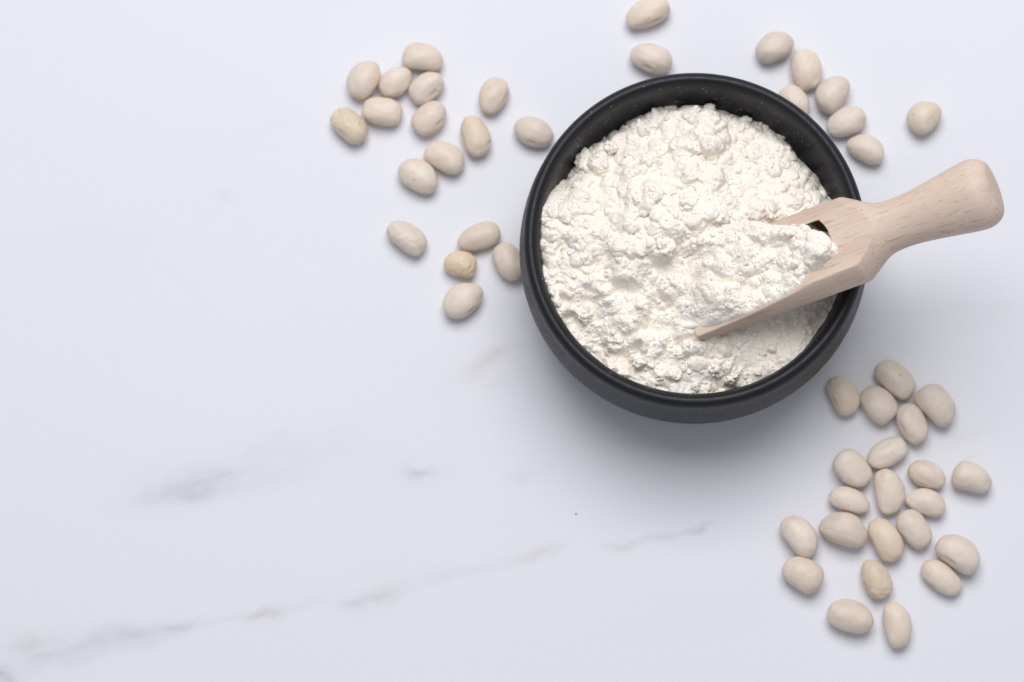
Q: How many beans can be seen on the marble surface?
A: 48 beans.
